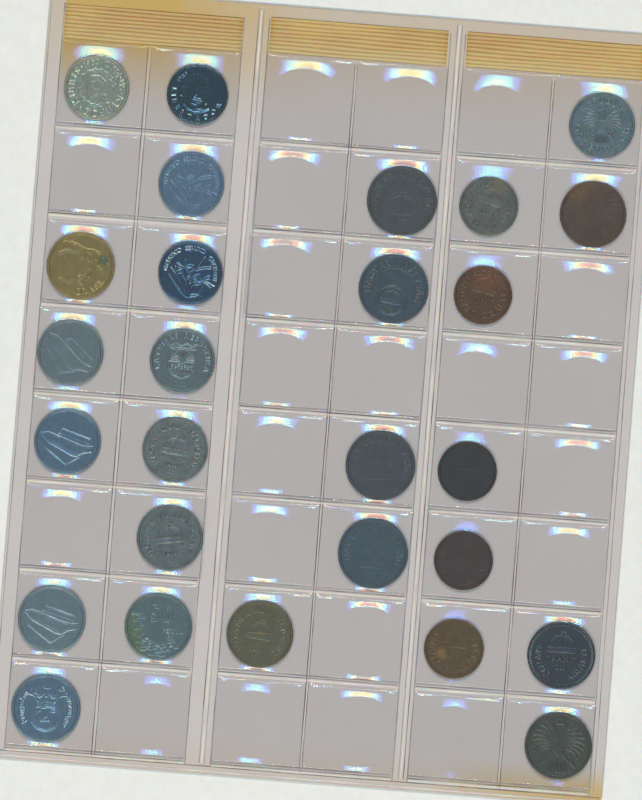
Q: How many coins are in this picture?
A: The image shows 27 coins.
